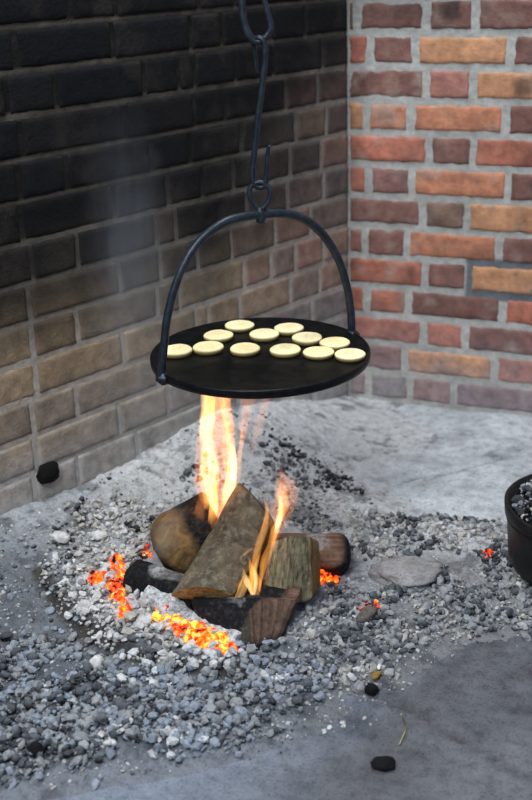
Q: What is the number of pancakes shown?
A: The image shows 12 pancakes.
